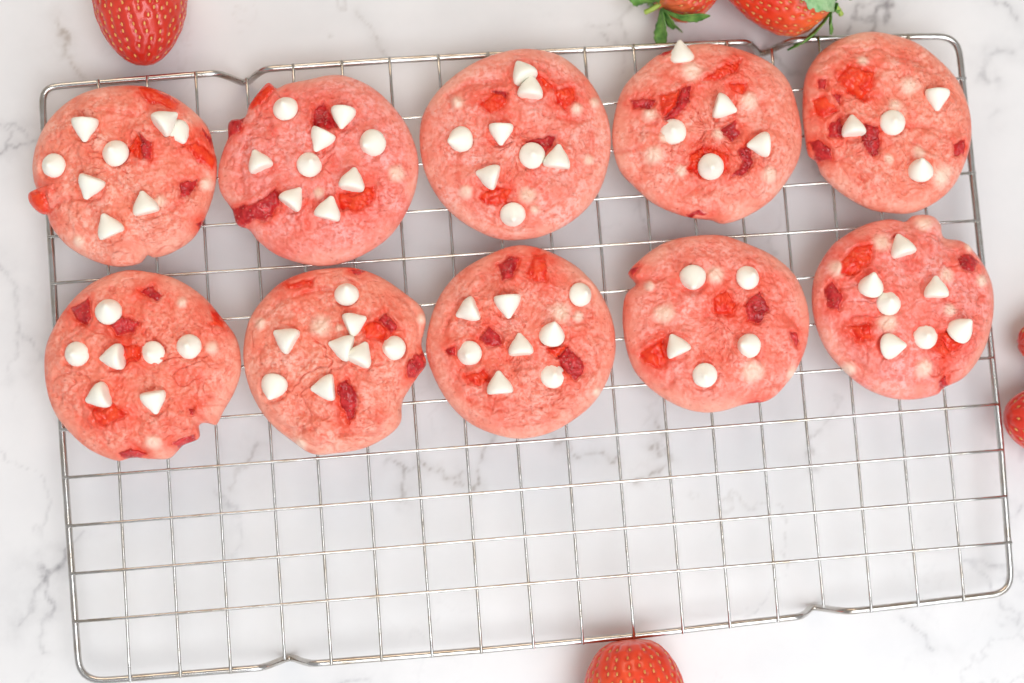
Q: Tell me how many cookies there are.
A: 10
